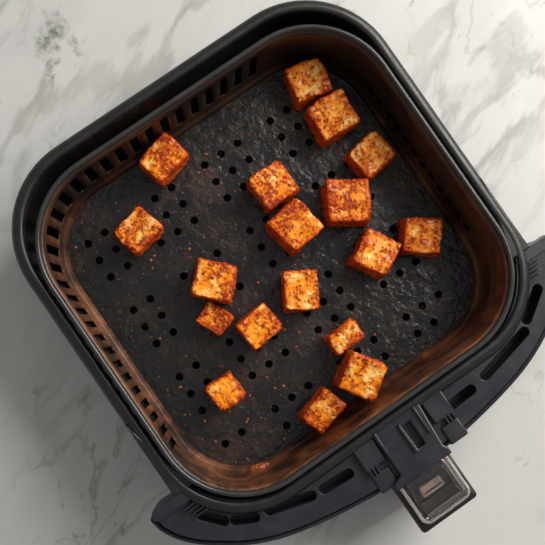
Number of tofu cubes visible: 18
